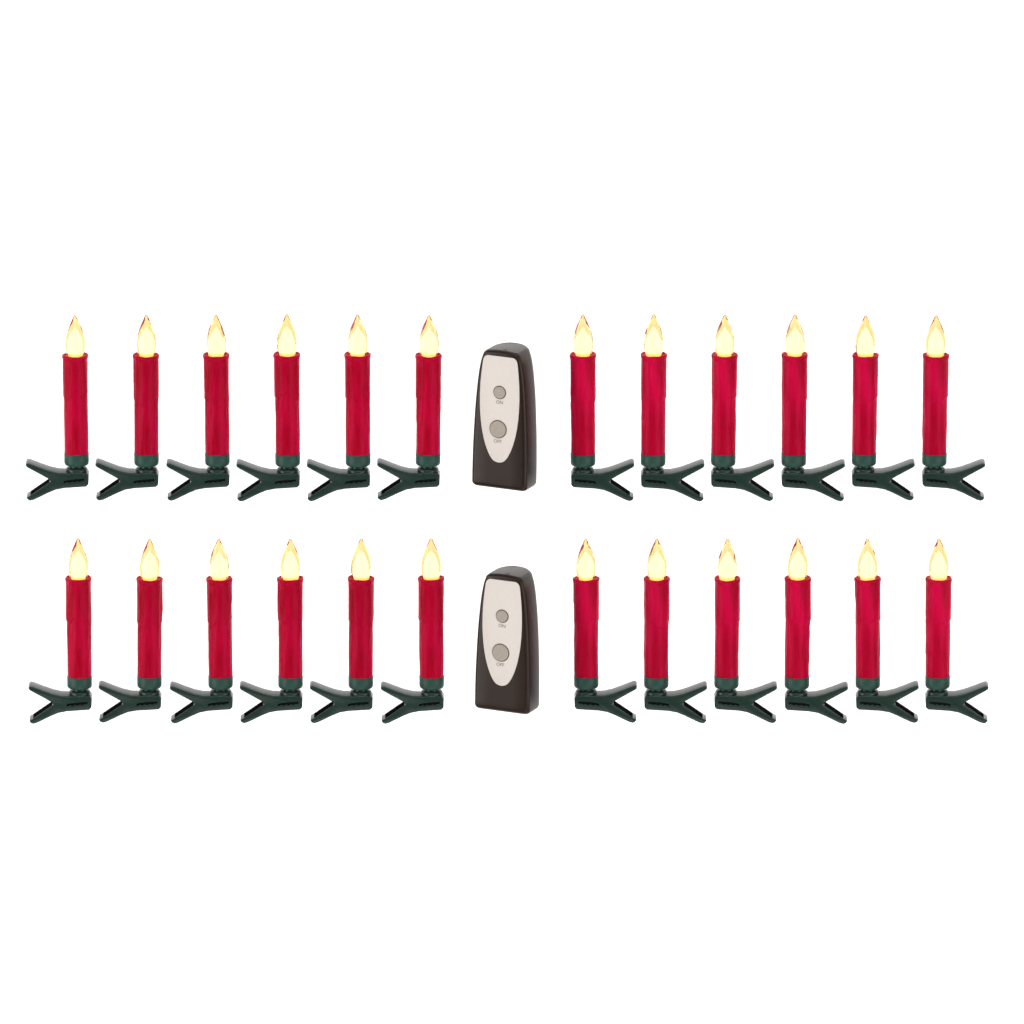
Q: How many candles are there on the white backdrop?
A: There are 24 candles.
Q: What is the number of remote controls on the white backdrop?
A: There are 2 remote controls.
